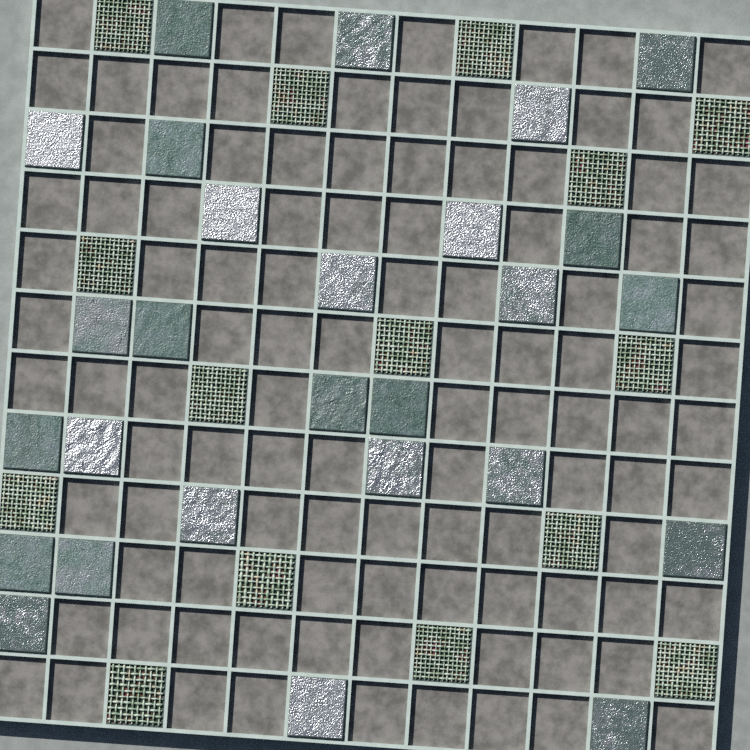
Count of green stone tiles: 11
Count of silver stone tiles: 16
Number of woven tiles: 15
